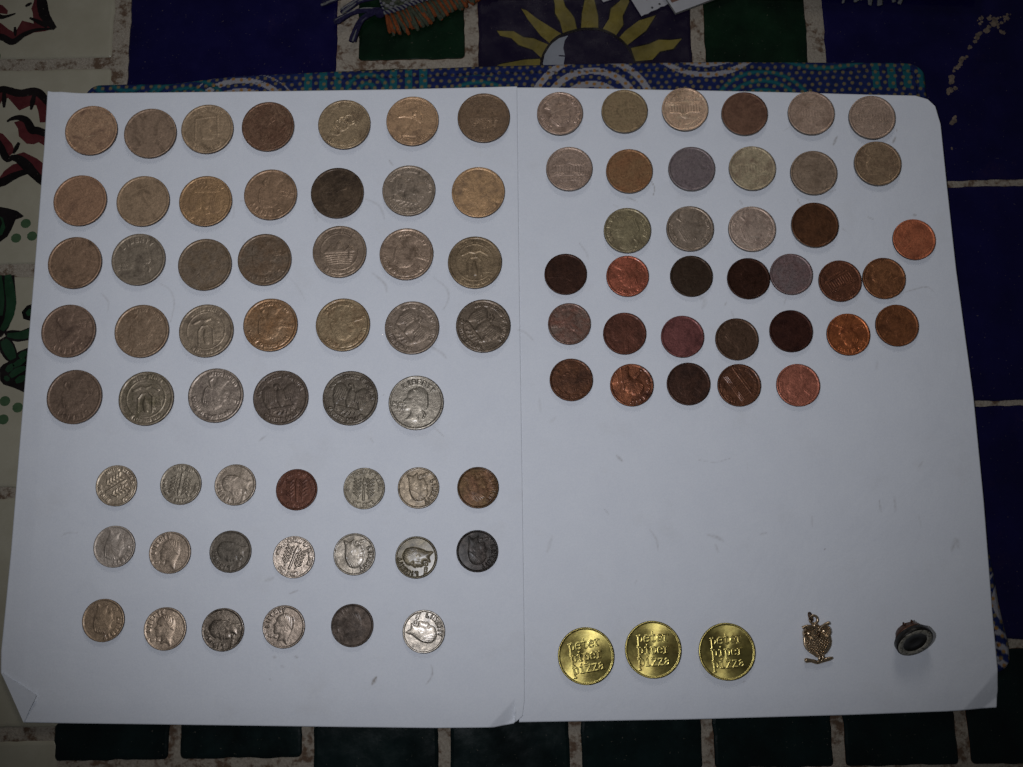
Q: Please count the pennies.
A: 20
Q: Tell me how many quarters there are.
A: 34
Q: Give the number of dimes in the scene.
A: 20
